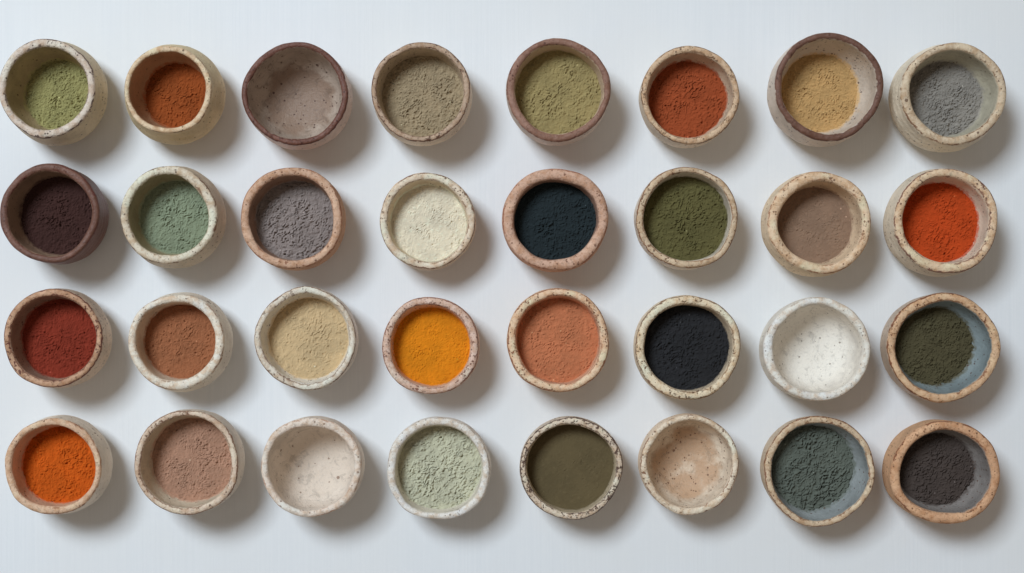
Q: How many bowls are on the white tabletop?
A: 32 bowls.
